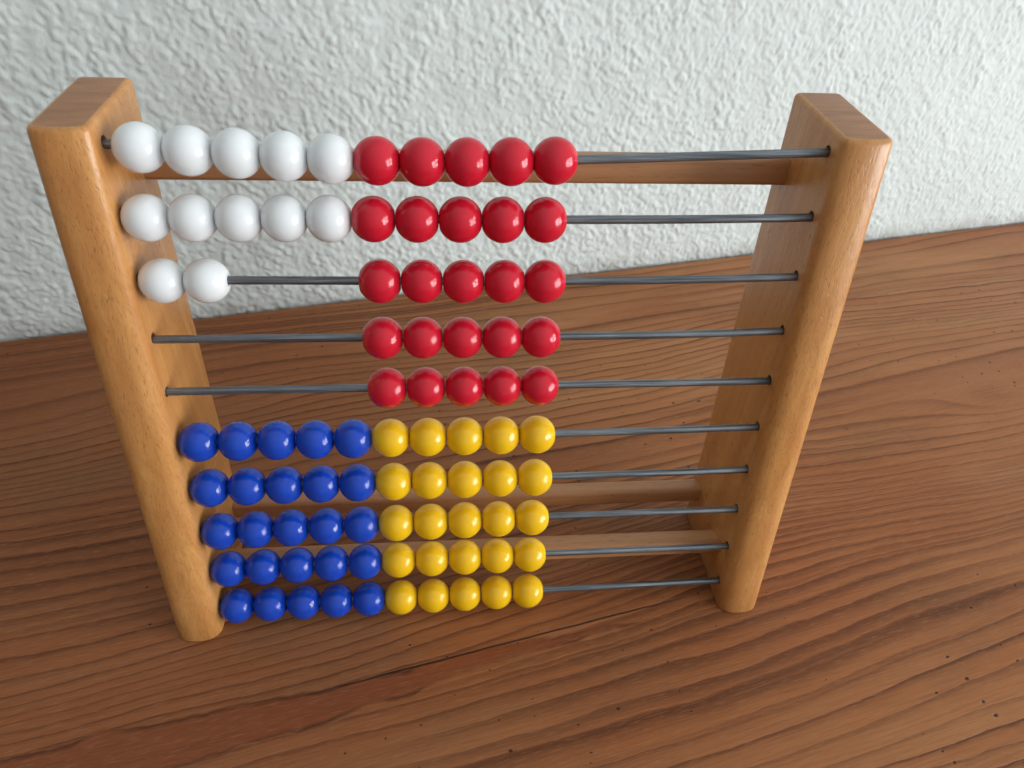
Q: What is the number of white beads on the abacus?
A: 12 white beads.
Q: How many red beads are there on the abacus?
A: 25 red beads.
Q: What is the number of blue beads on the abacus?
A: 25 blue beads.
